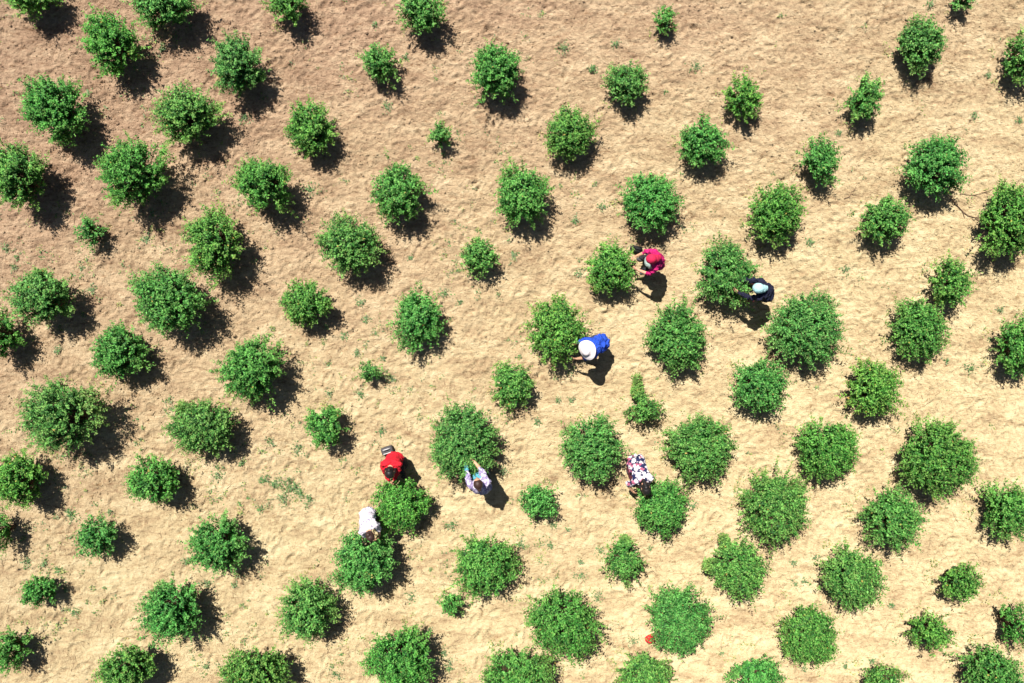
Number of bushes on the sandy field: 99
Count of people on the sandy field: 7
